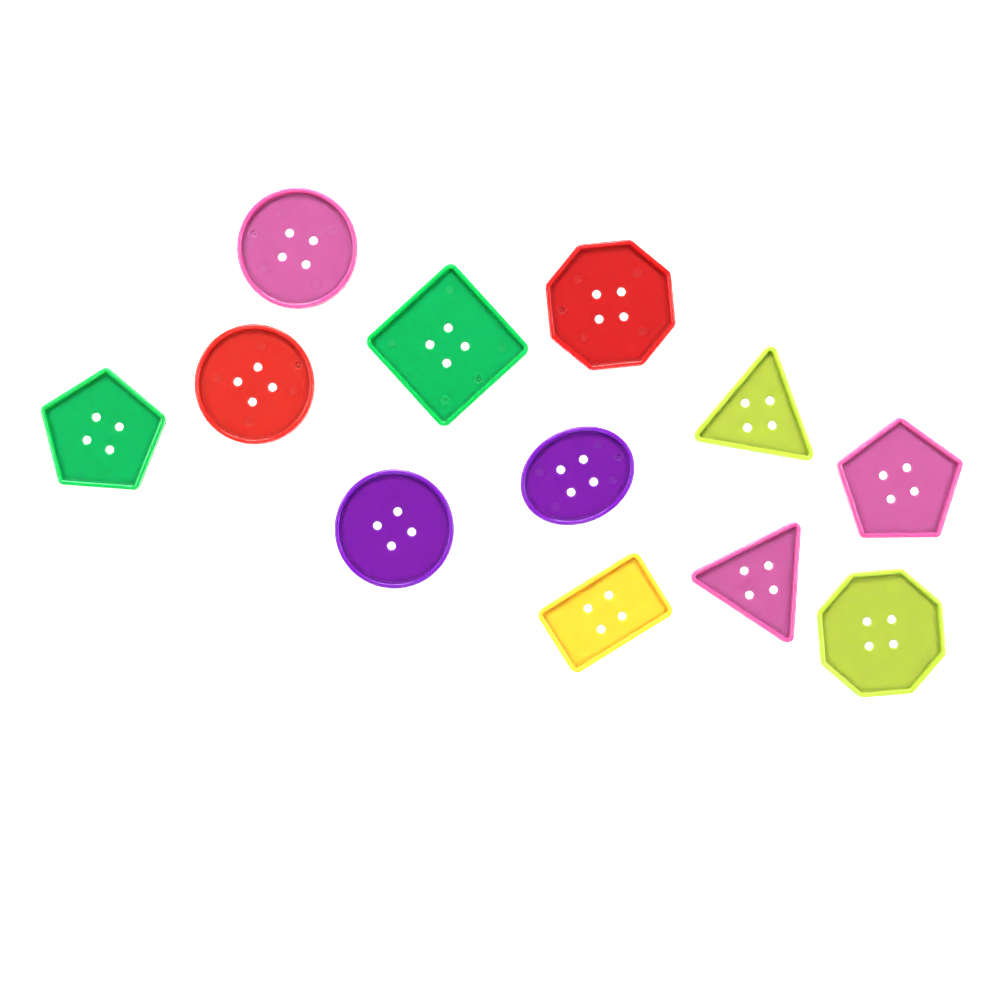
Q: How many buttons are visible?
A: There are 12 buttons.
